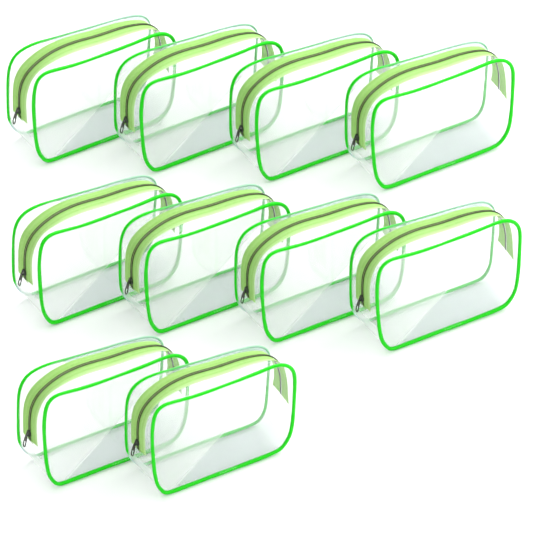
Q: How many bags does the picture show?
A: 10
